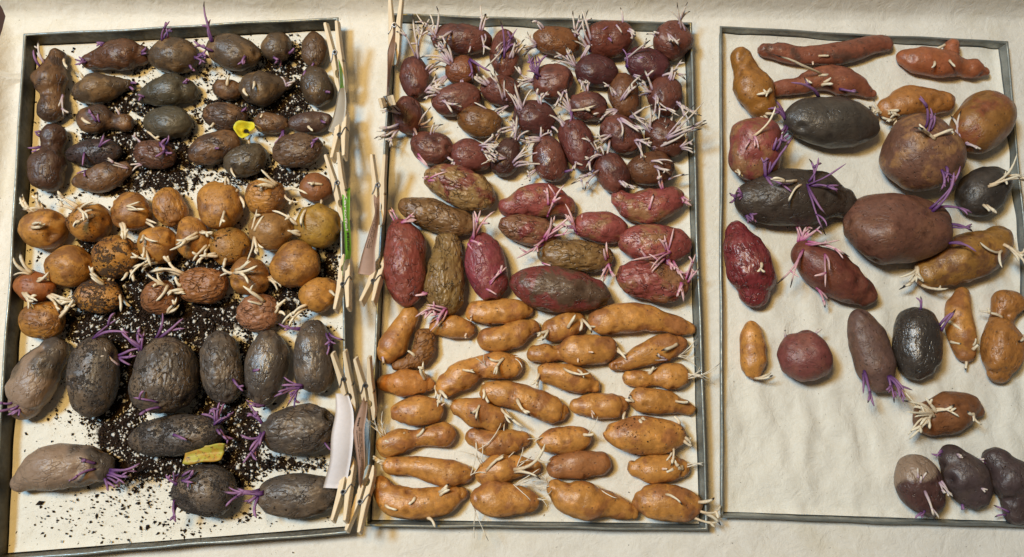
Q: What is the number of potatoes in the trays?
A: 152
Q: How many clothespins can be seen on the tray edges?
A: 12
